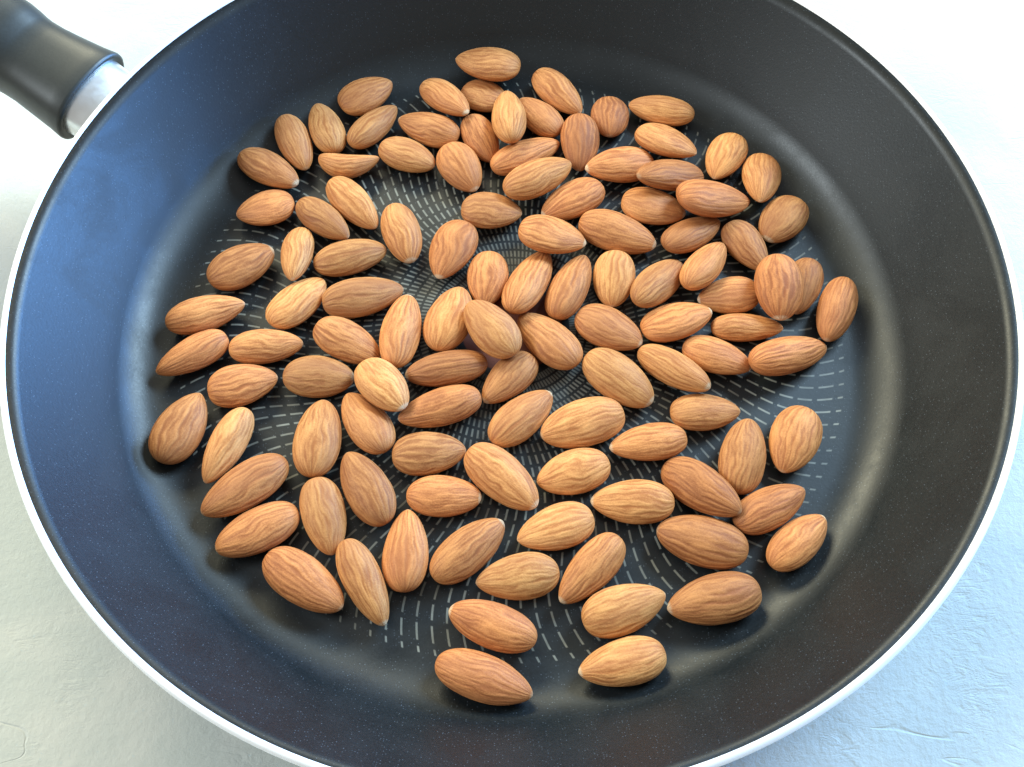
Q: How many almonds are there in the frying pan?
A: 111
